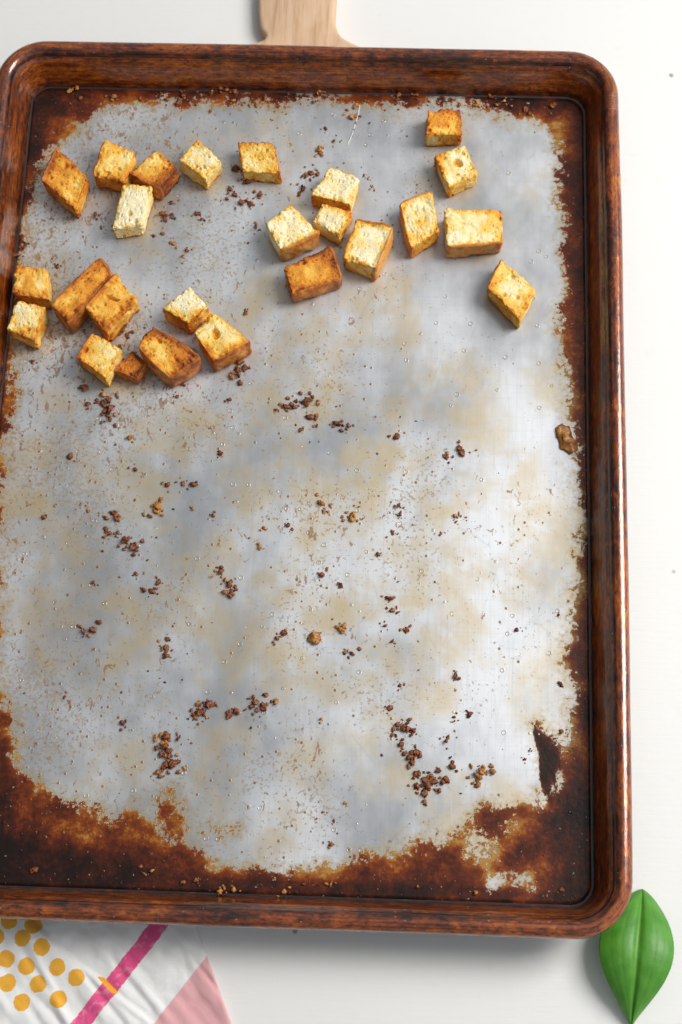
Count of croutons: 25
